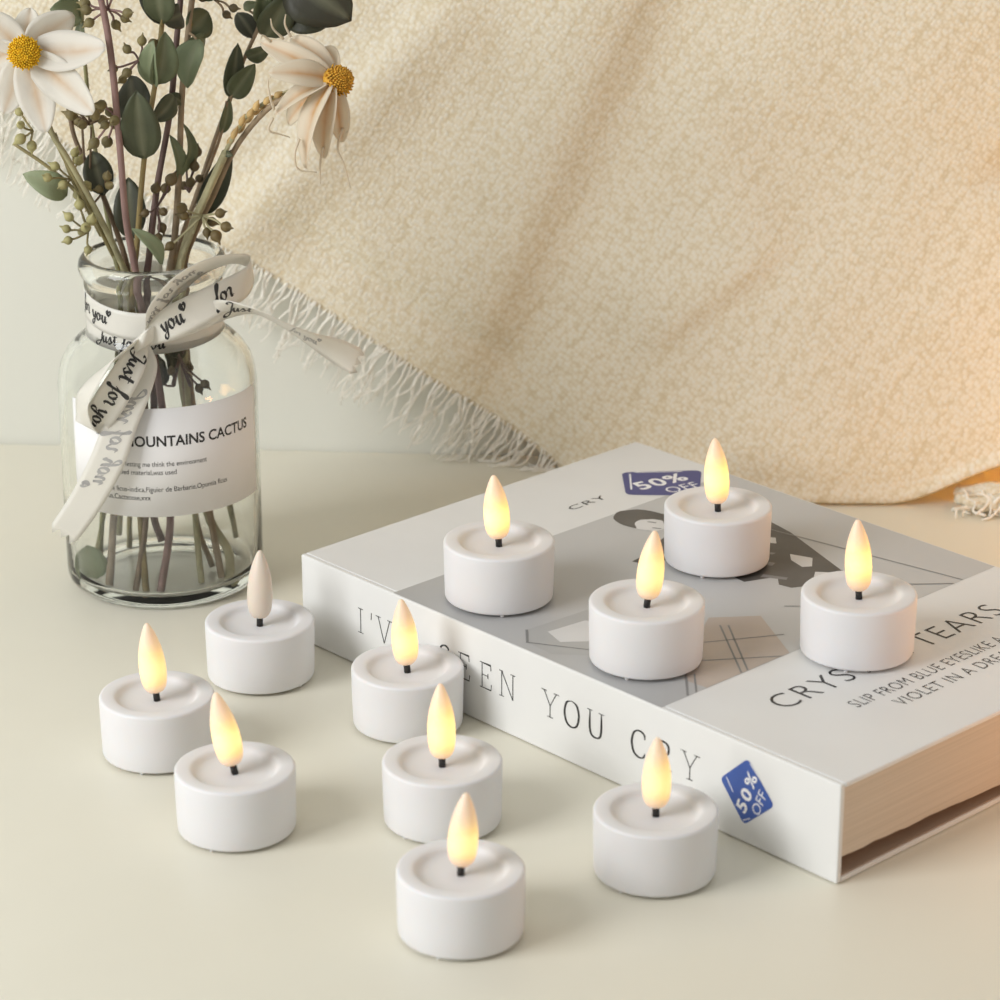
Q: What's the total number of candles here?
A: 11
